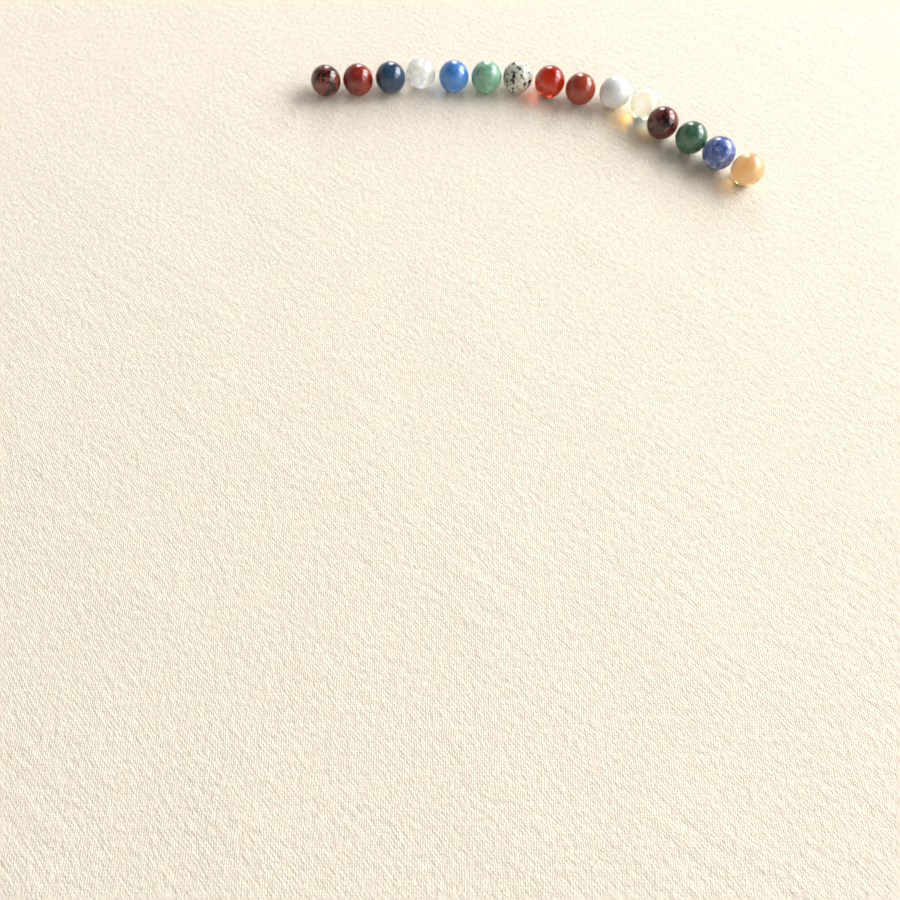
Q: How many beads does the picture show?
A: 15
